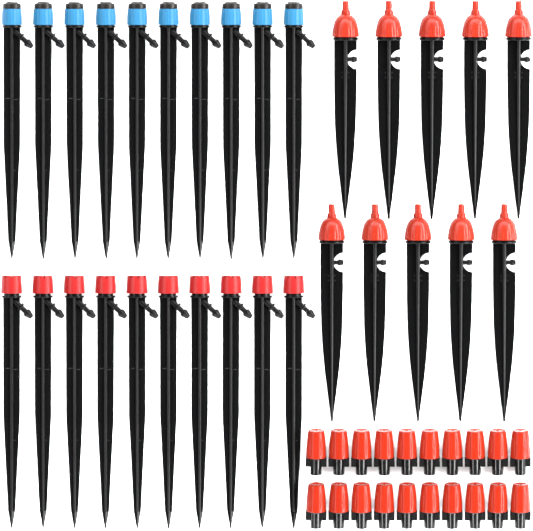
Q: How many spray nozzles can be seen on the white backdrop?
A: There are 20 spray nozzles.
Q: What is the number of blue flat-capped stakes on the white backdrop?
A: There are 10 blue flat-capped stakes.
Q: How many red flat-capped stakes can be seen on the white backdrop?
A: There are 10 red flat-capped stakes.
